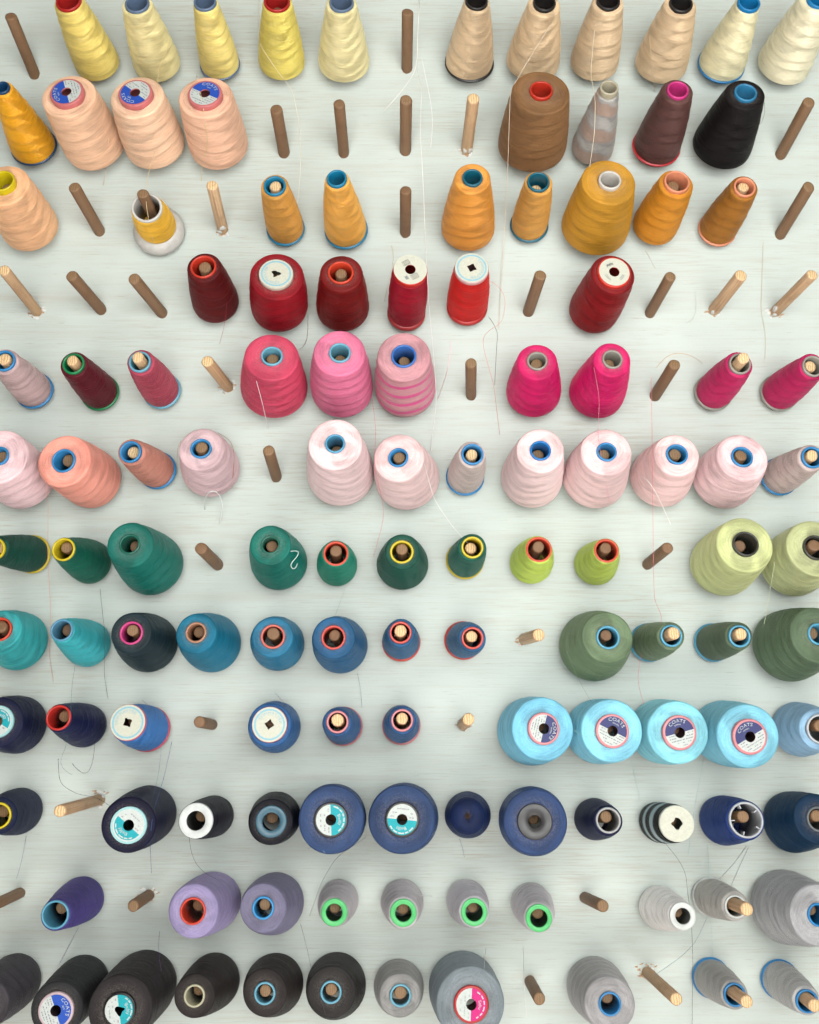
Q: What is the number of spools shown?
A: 123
